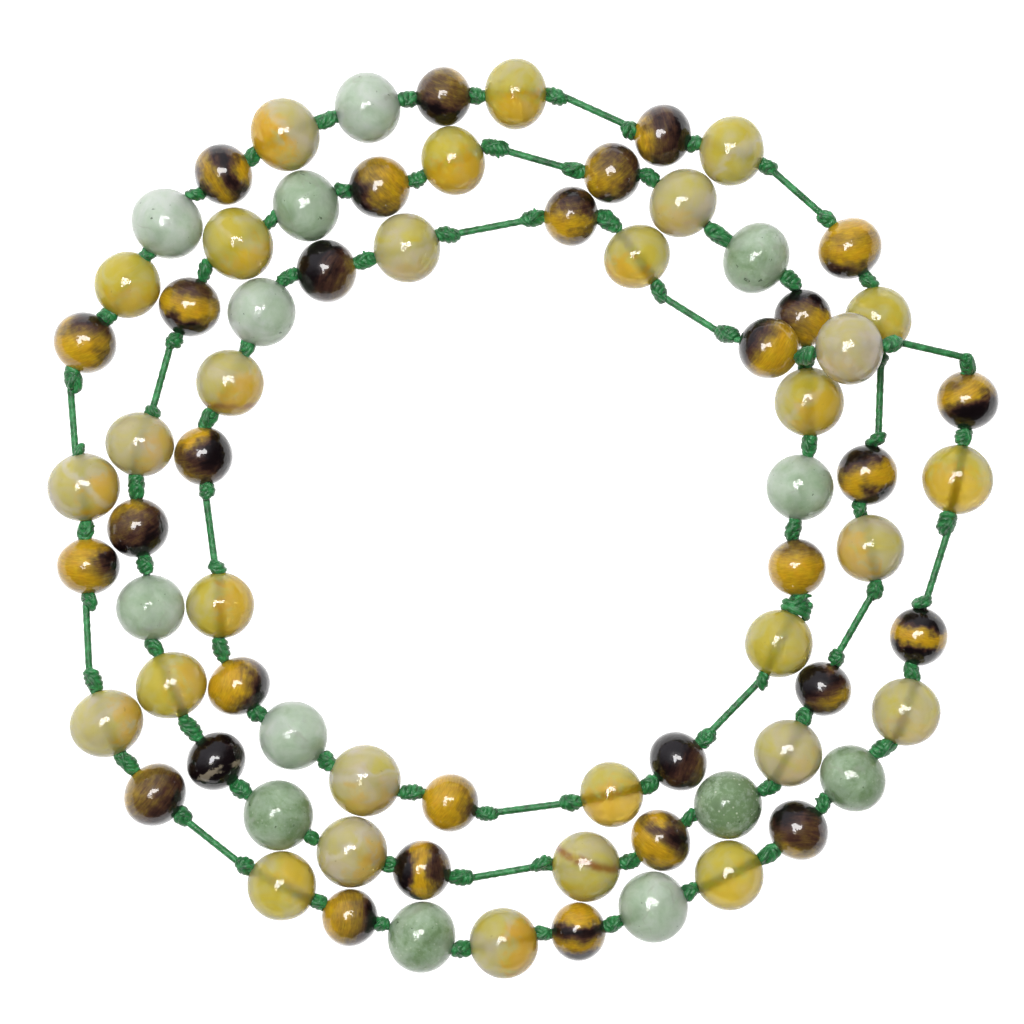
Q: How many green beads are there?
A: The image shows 13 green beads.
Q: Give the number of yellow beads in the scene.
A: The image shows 30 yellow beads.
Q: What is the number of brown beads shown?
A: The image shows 30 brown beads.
